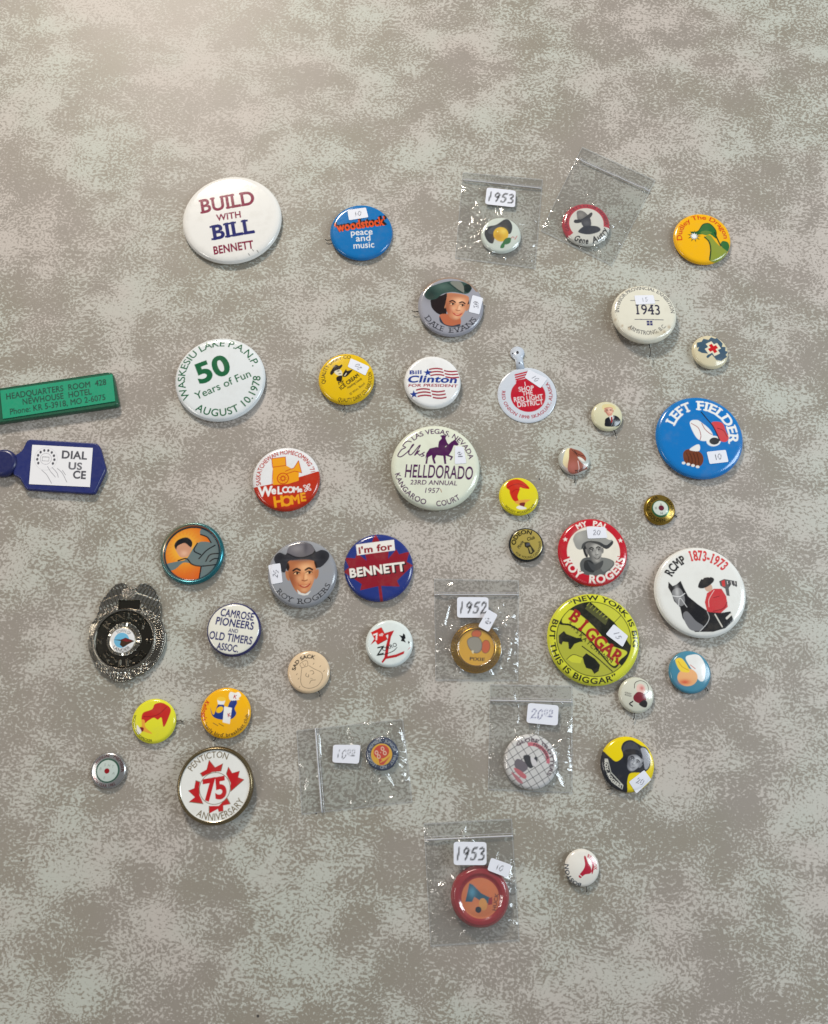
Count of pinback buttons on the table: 41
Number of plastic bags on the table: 6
